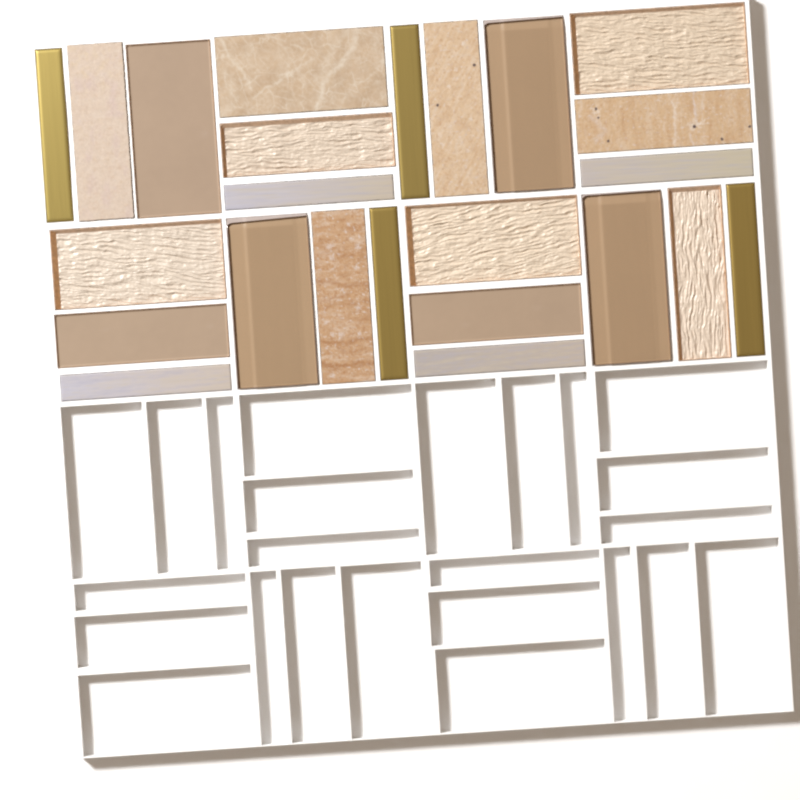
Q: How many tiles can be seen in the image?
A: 24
